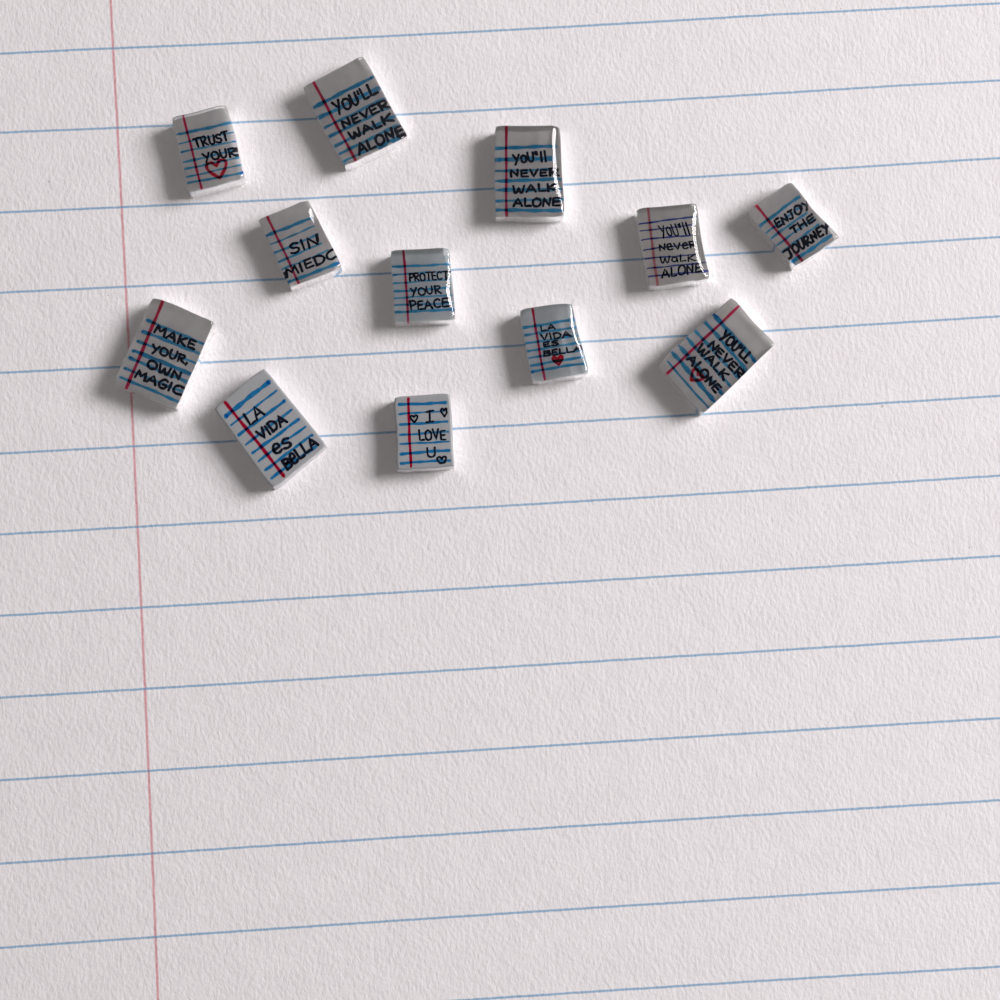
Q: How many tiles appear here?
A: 12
